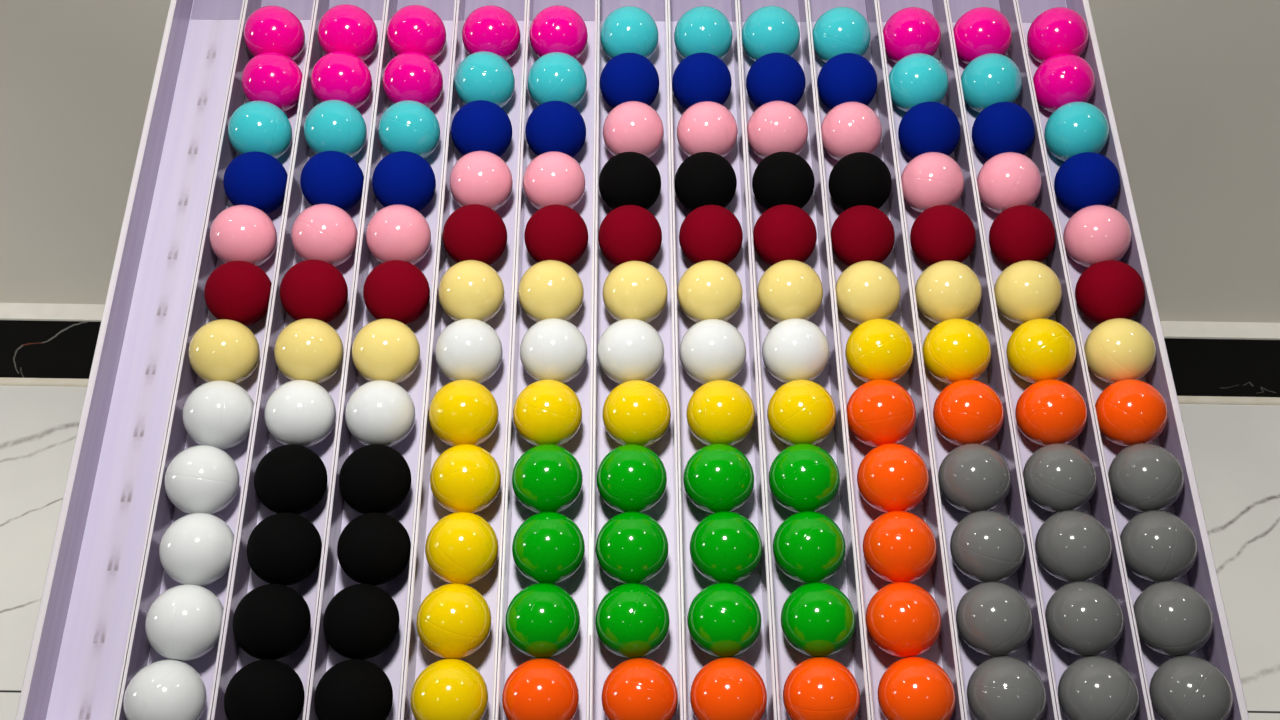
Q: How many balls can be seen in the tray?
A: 144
